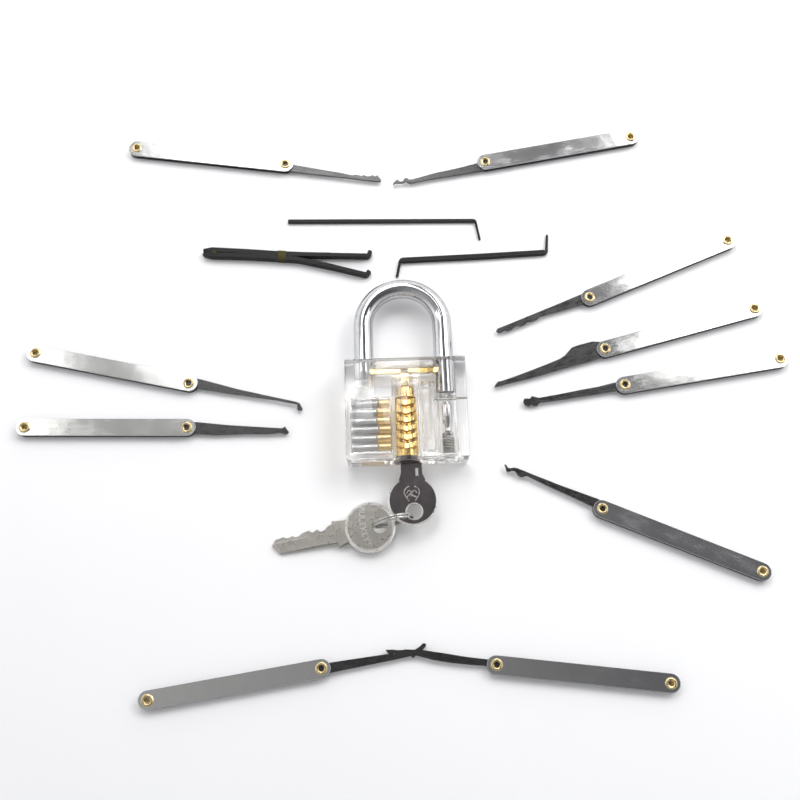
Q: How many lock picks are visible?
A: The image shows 10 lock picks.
